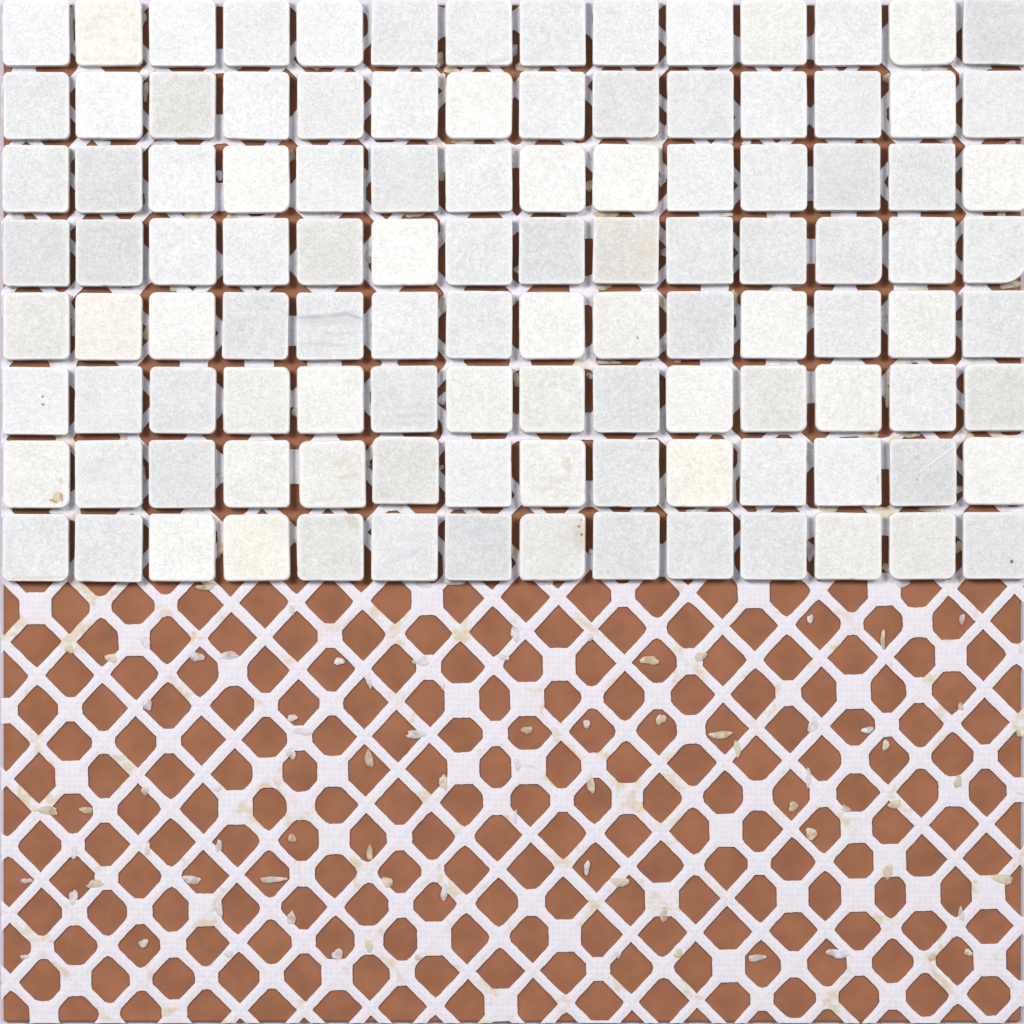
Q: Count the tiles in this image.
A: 112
